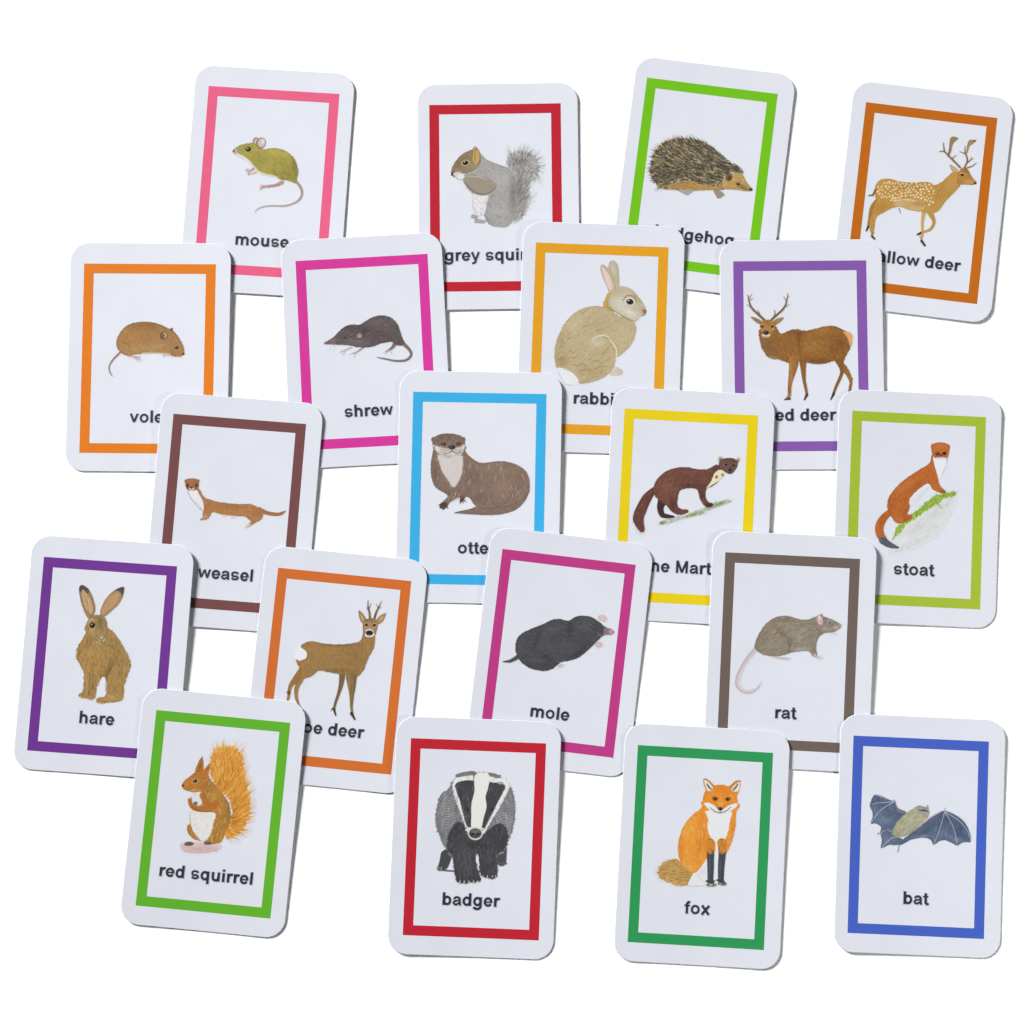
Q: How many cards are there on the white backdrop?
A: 20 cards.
